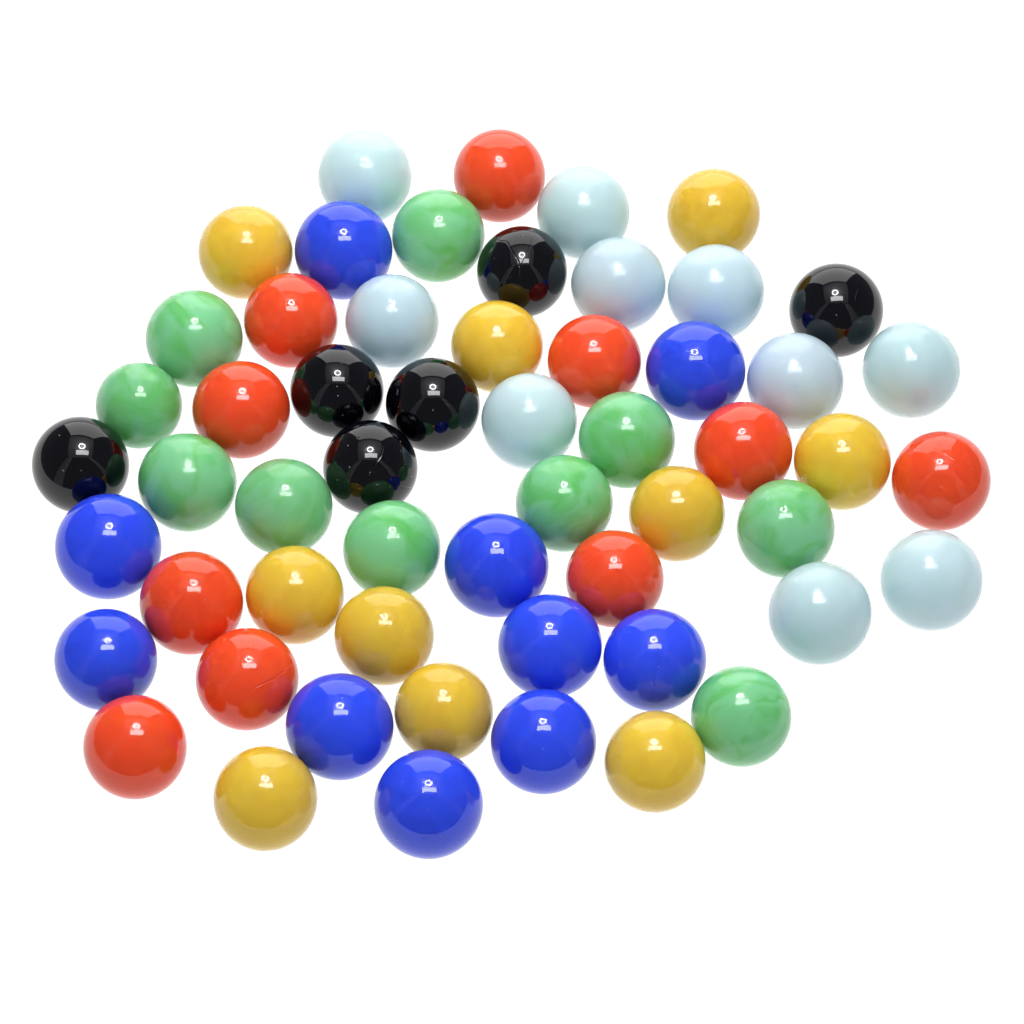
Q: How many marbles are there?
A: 56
